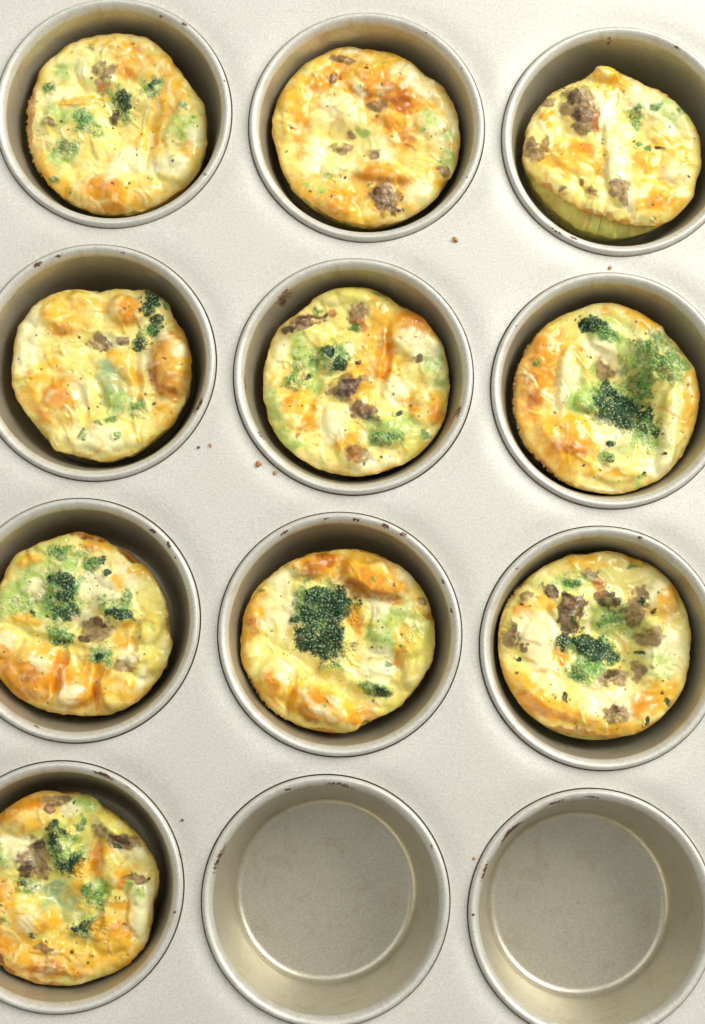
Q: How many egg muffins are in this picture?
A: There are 10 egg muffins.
